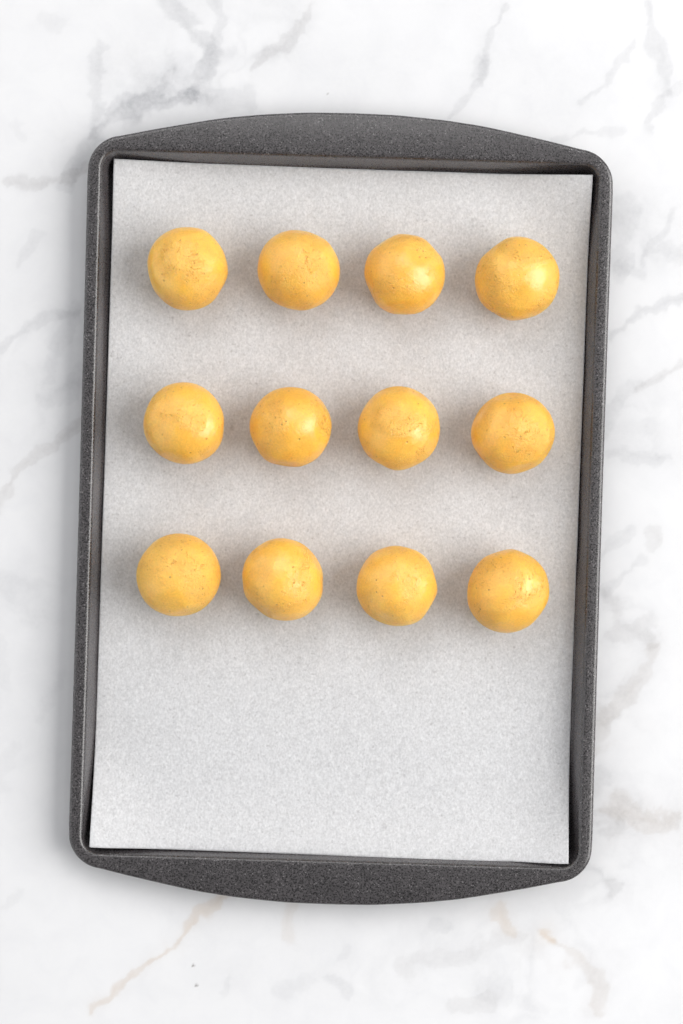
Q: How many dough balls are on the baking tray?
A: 12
